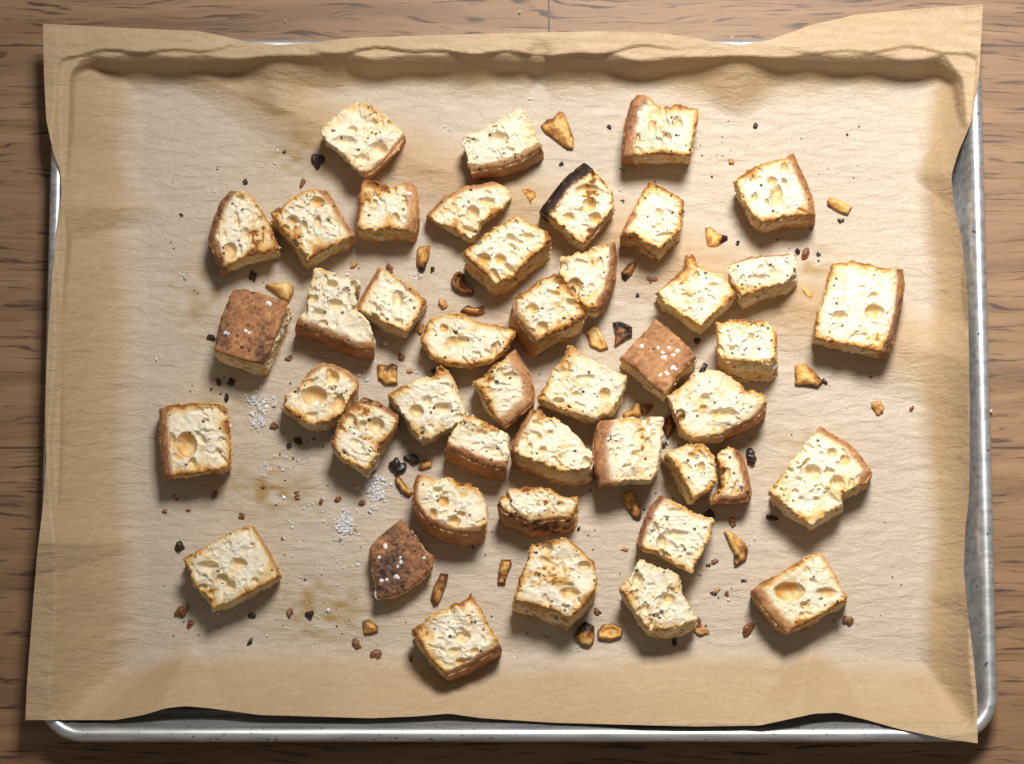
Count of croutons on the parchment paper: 44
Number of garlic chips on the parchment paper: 25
